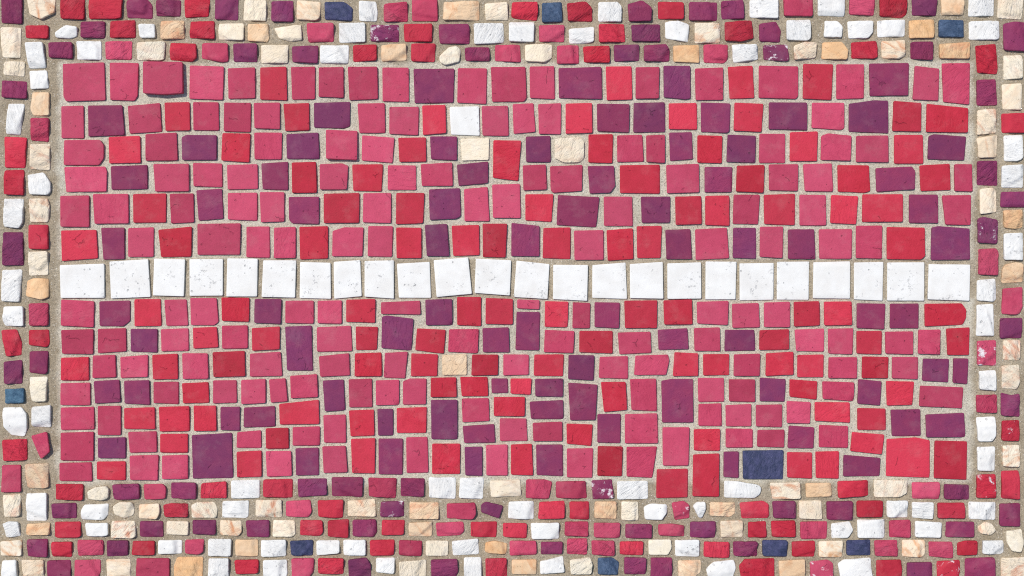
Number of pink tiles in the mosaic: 198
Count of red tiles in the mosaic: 170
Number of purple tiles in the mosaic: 144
